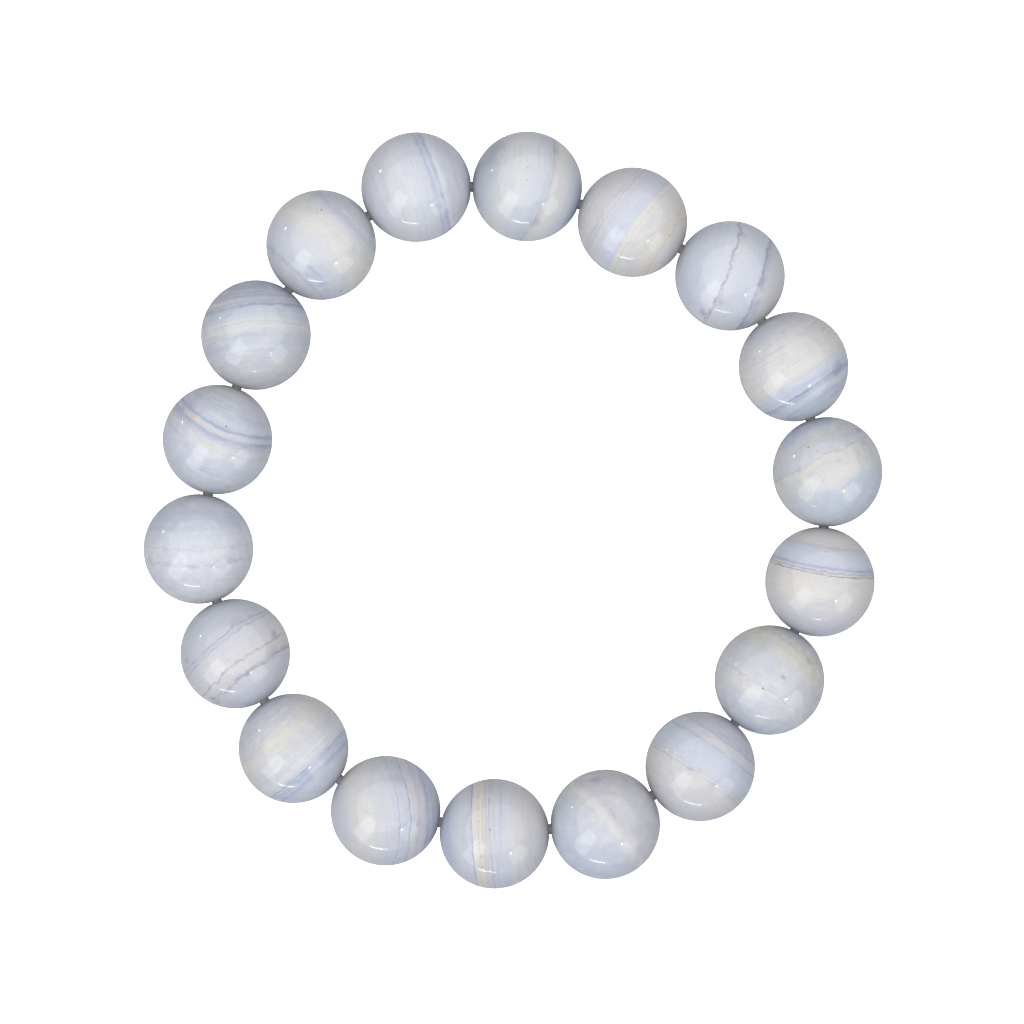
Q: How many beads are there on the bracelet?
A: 18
